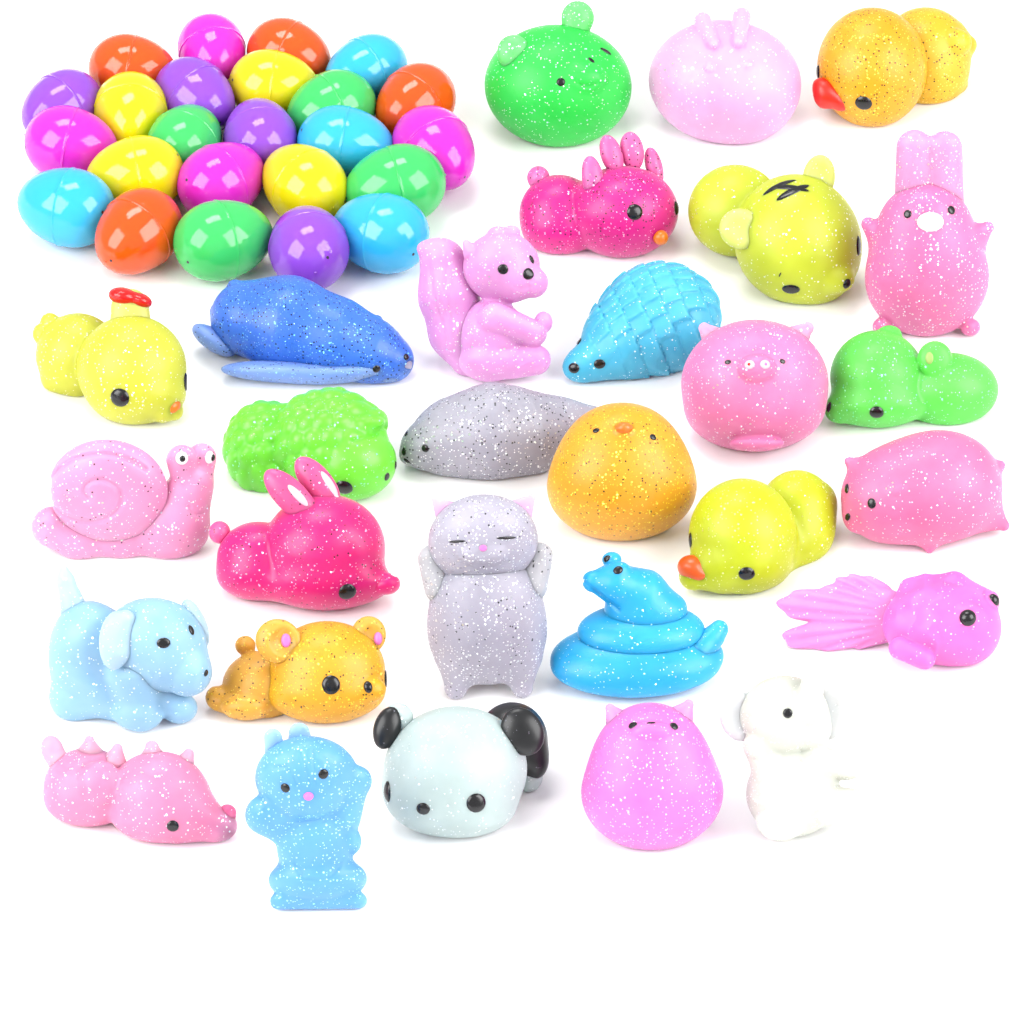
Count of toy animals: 29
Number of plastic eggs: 24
